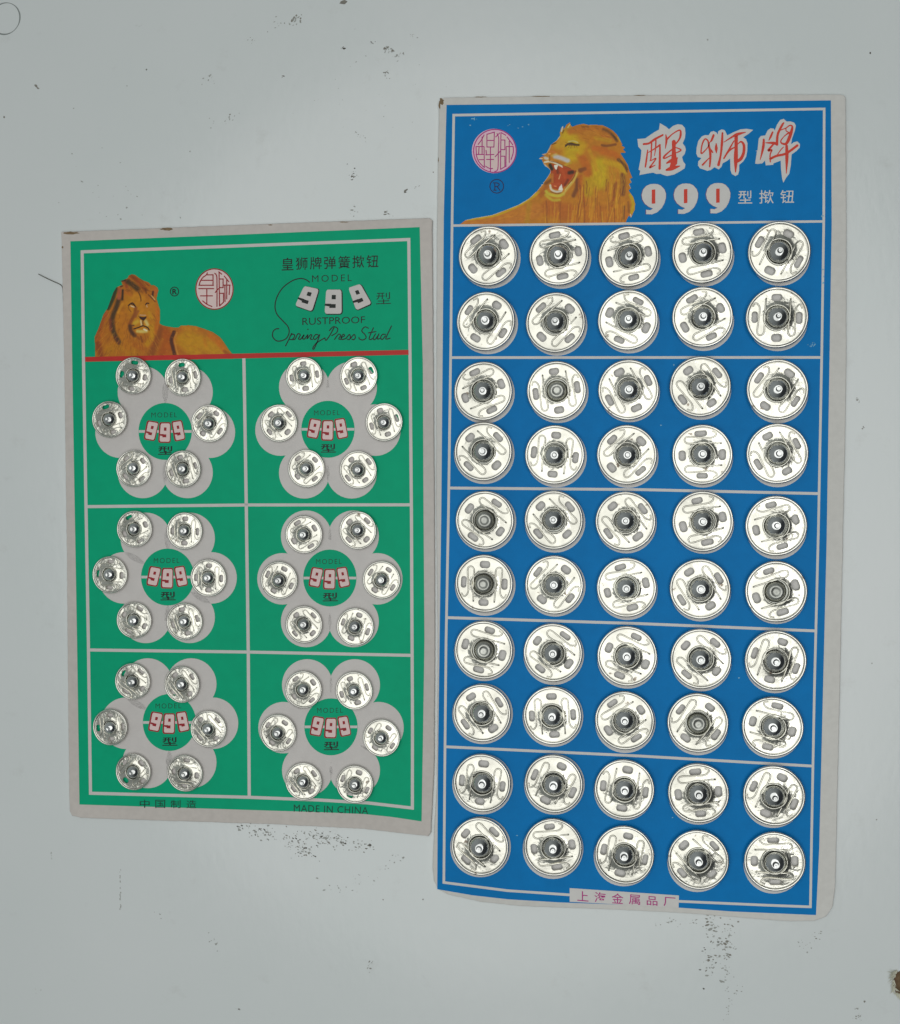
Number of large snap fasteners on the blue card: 50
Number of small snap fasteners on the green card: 36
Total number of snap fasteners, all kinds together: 86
